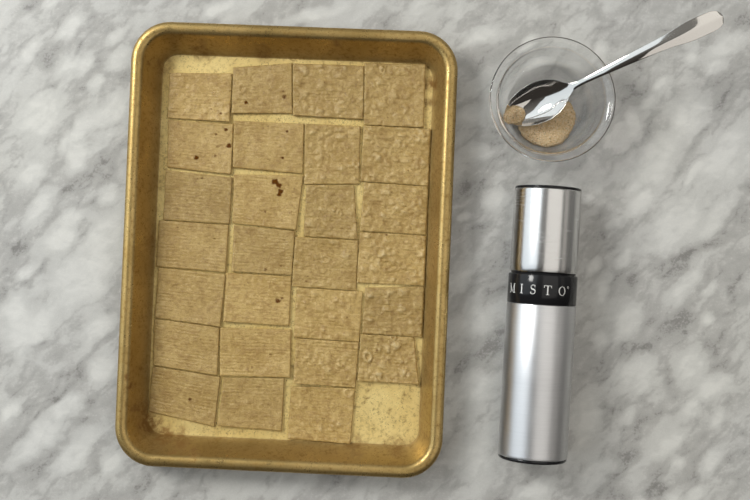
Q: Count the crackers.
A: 27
